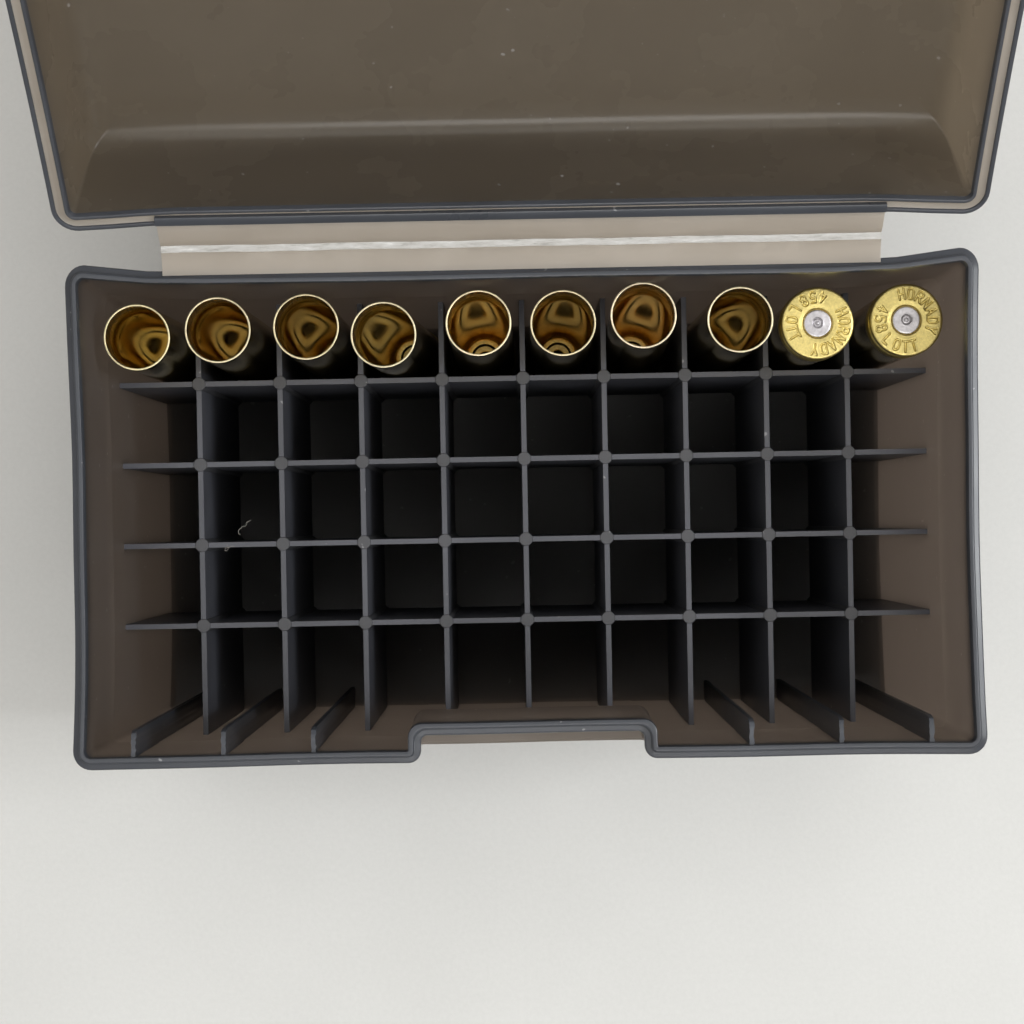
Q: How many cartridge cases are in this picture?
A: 10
